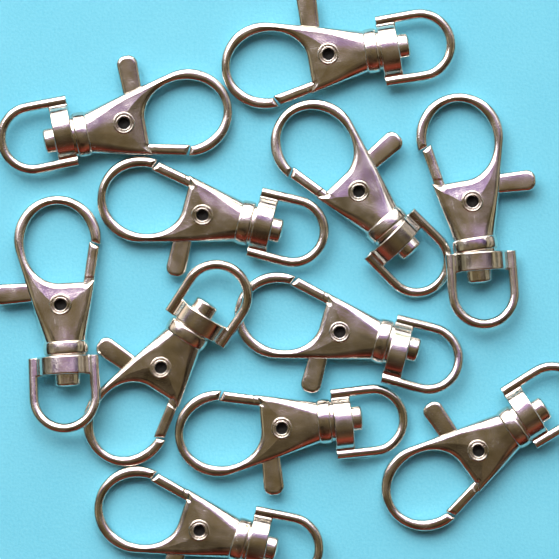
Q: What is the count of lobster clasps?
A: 11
